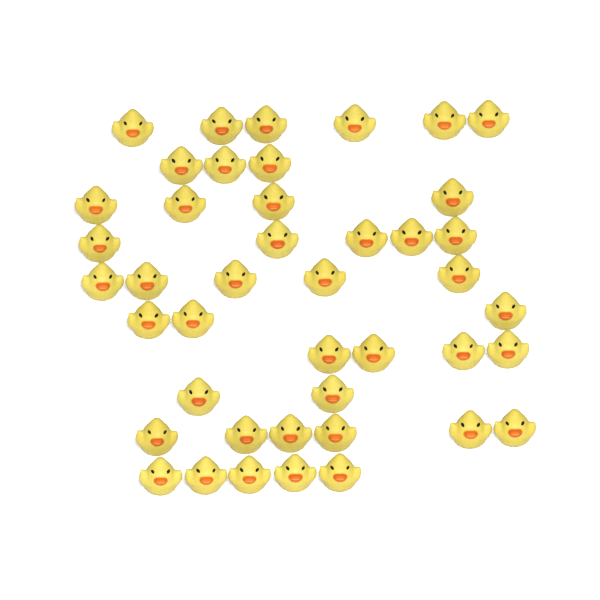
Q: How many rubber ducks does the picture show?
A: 43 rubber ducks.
